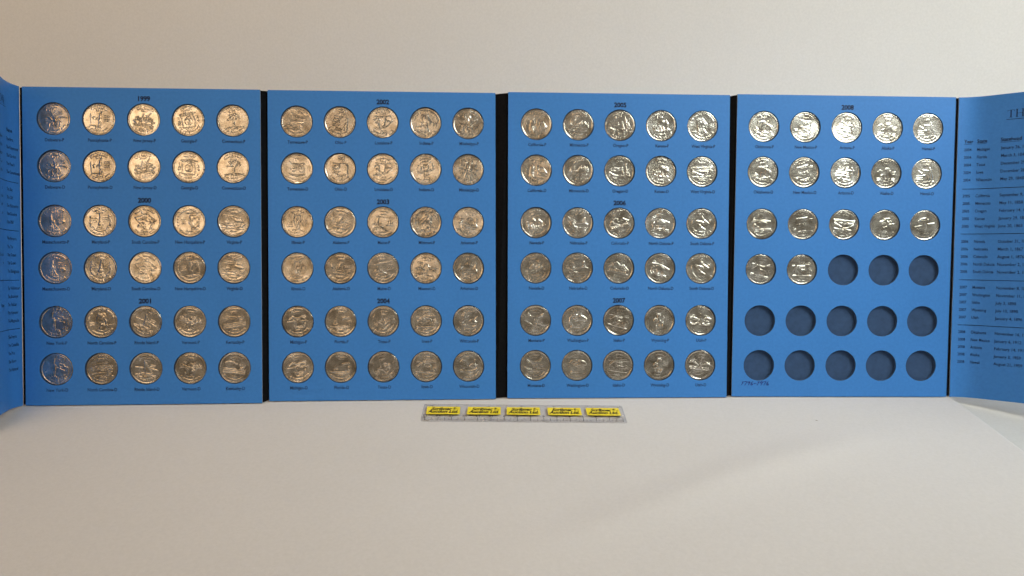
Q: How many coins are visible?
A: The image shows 107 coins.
